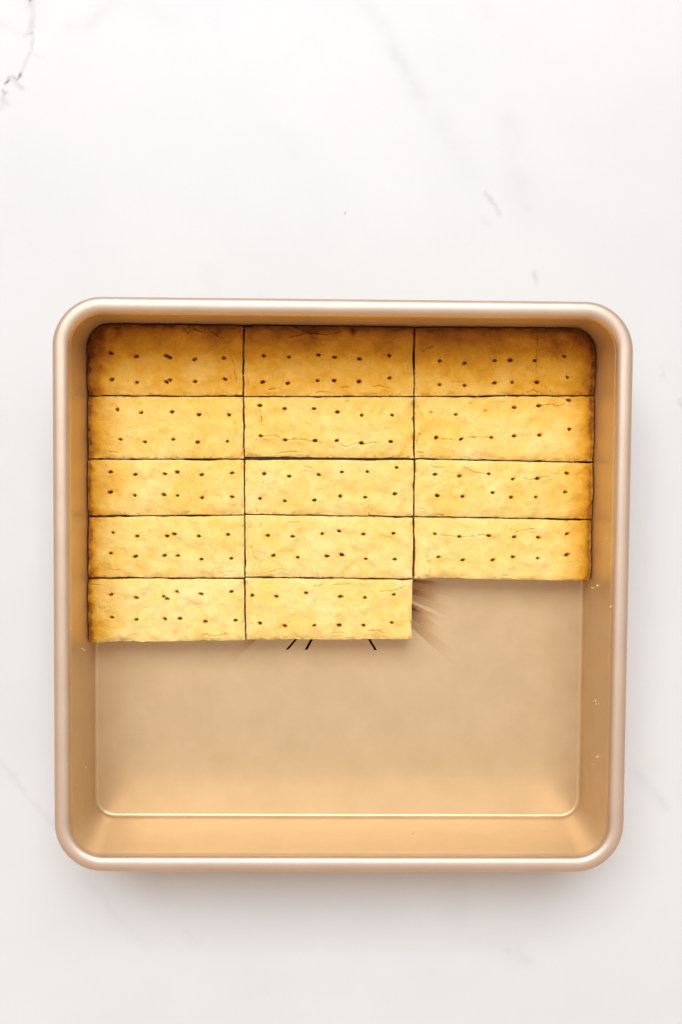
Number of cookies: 14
